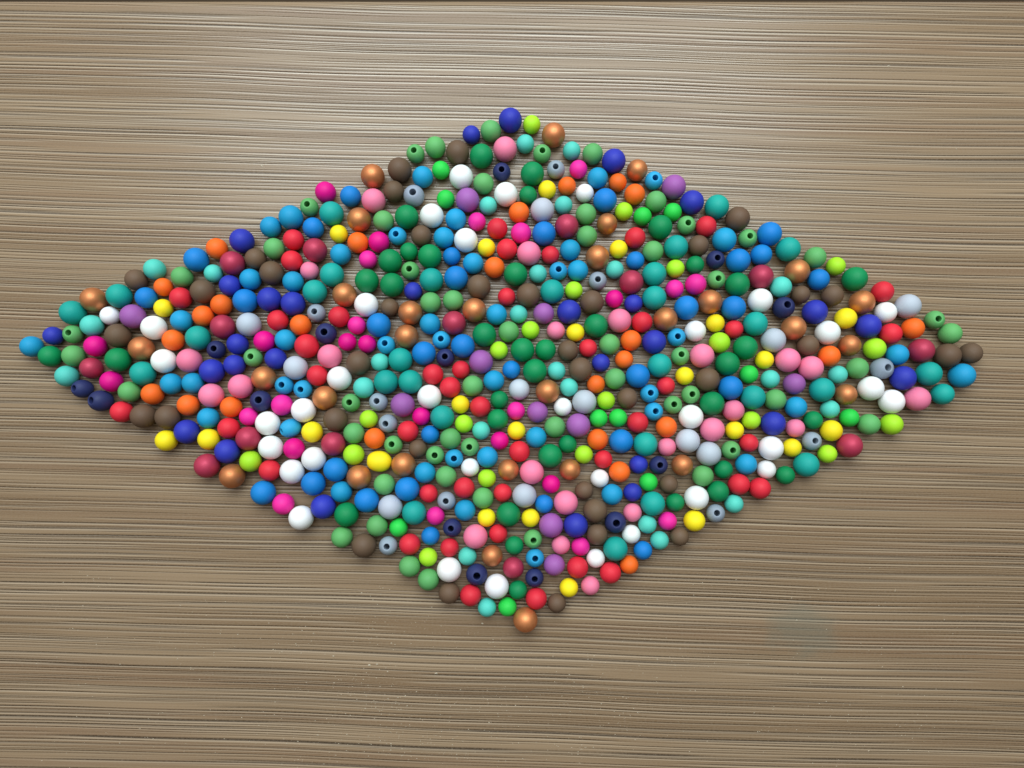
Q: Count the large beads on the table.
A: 200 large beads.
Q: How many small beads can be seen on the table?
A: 192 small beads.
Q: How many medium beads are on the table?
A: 192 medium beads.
